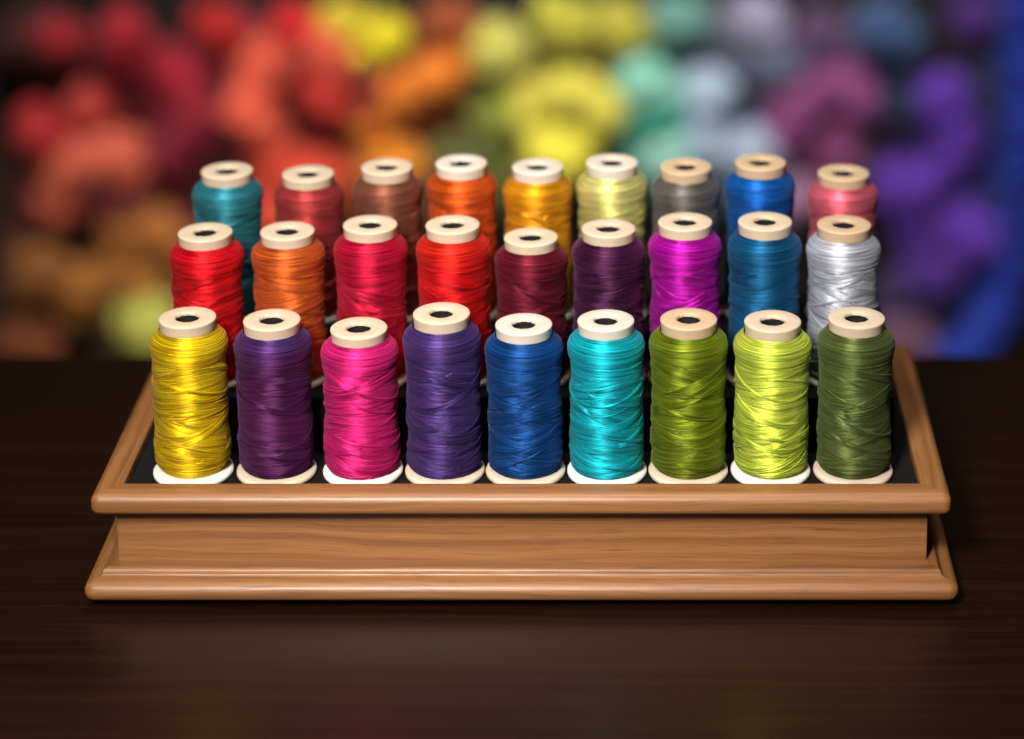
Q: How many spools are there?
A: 27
